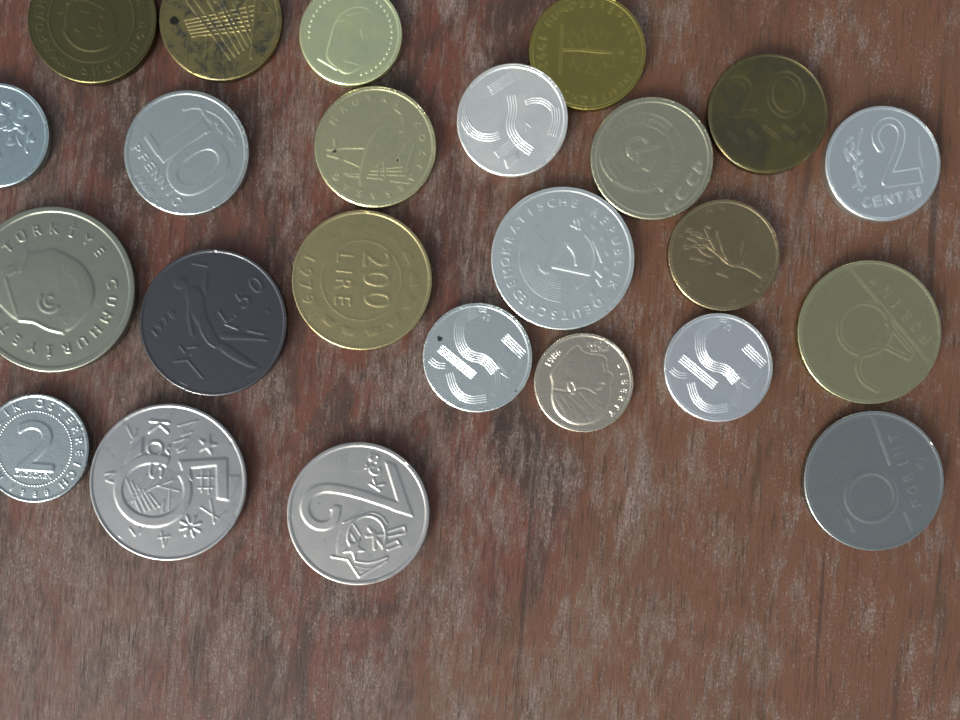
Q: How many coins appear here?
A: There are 24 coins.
